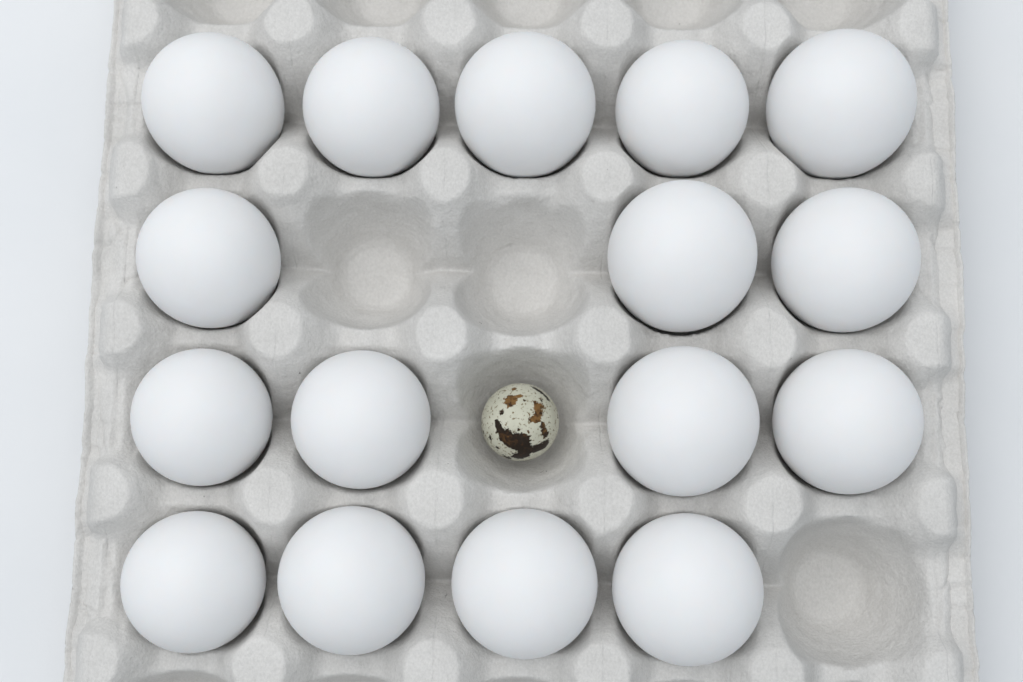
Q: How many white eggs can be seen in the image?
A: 16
